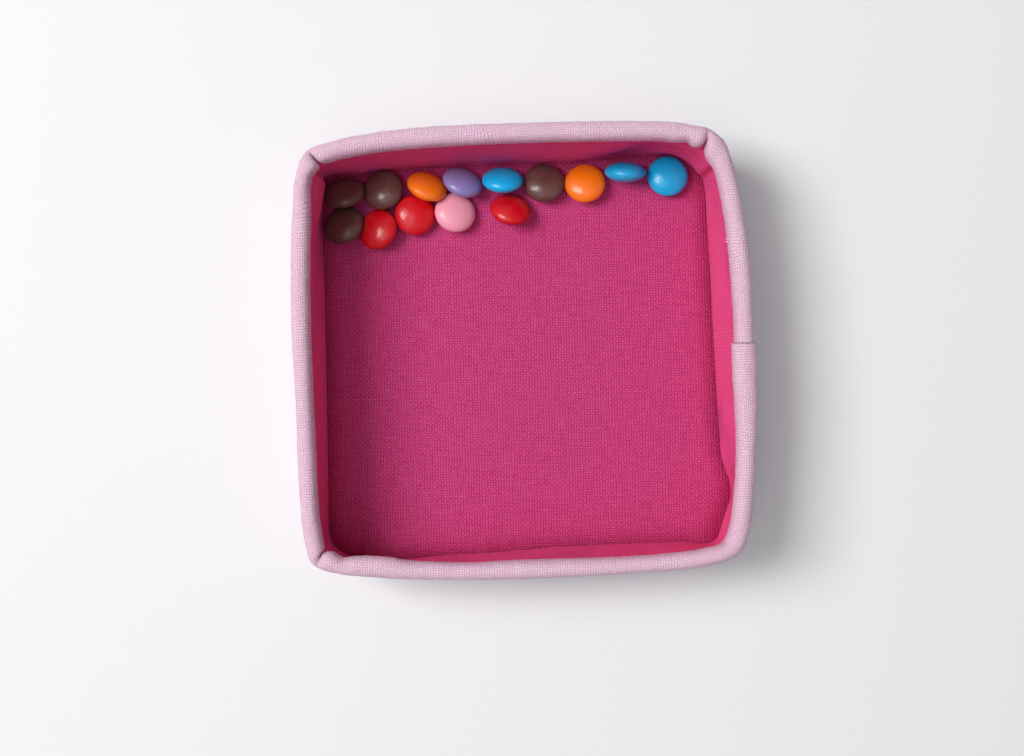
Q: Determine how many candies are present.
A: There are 14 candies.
